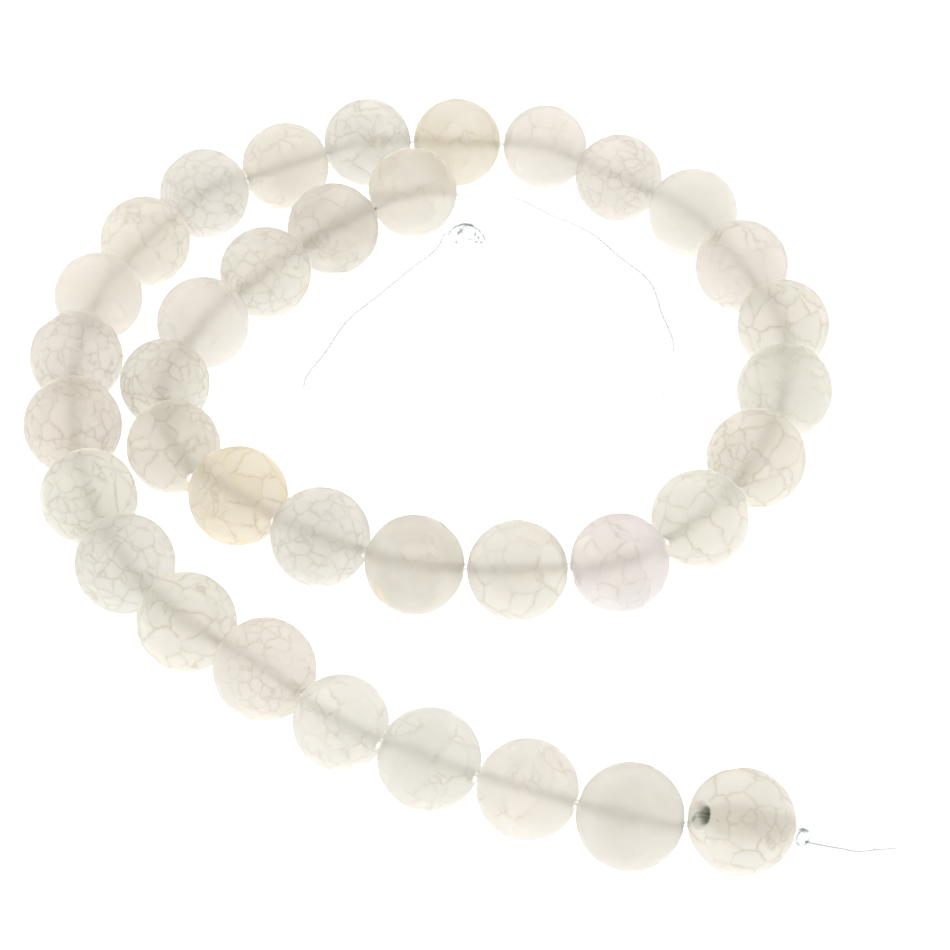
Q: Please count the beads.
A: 36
